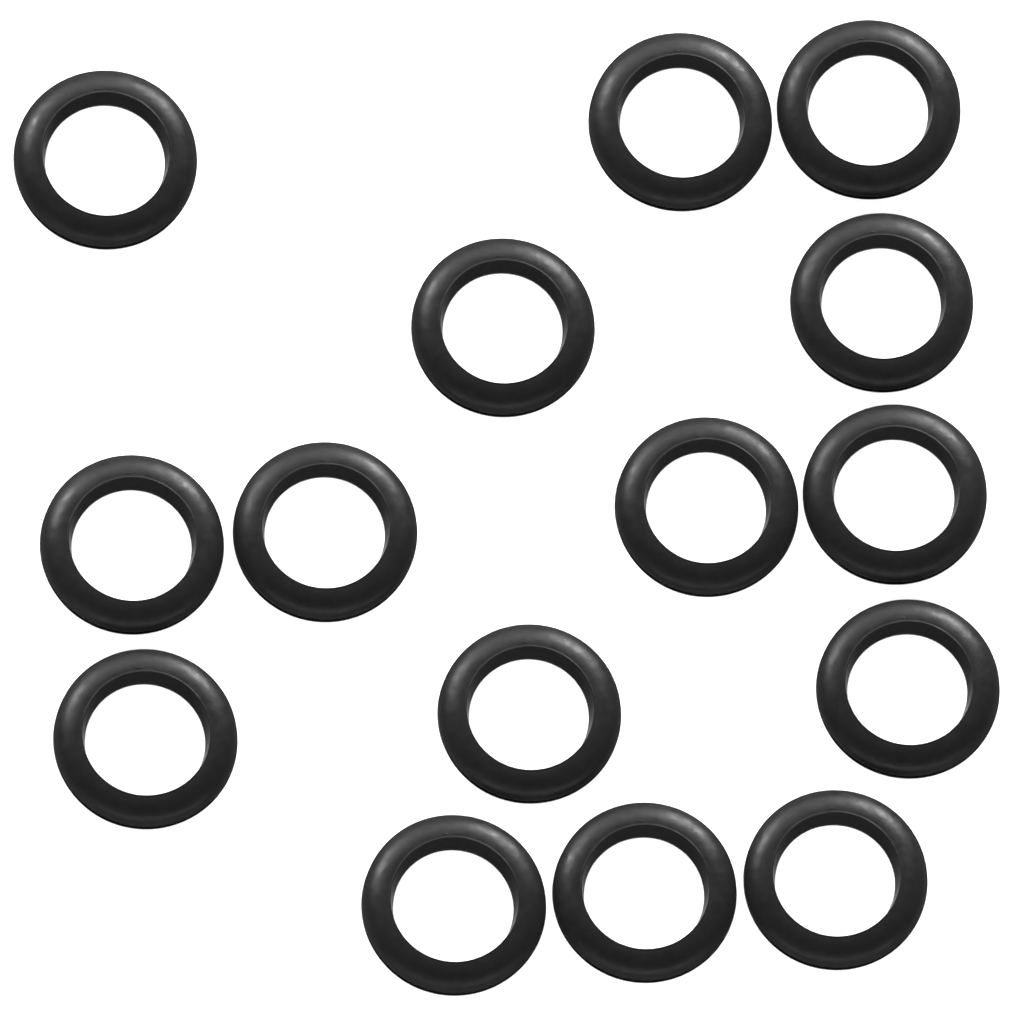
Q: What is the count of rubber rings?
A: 15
